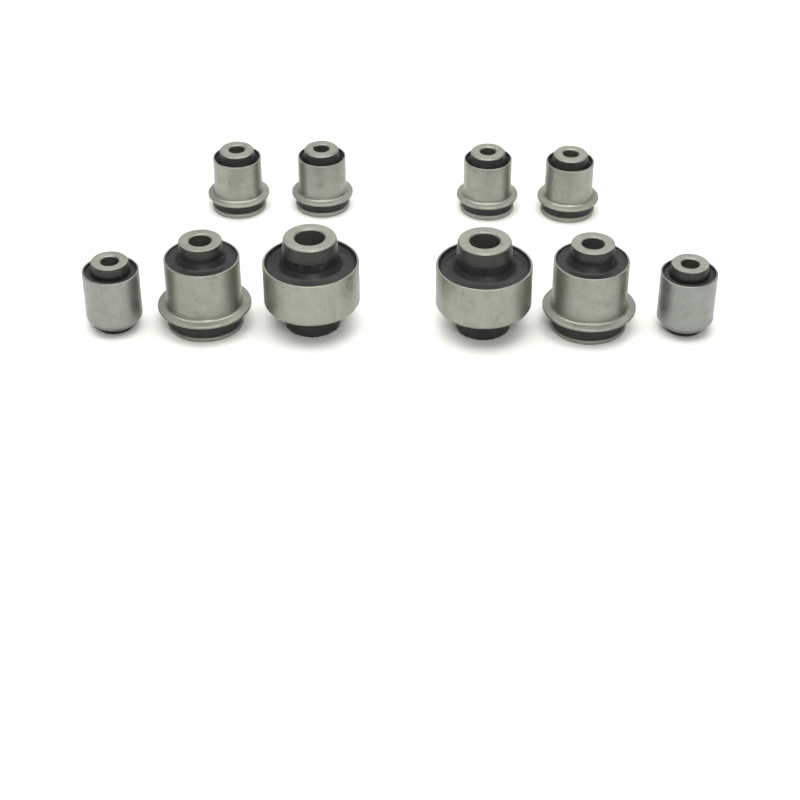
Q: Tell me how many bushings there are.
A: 10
